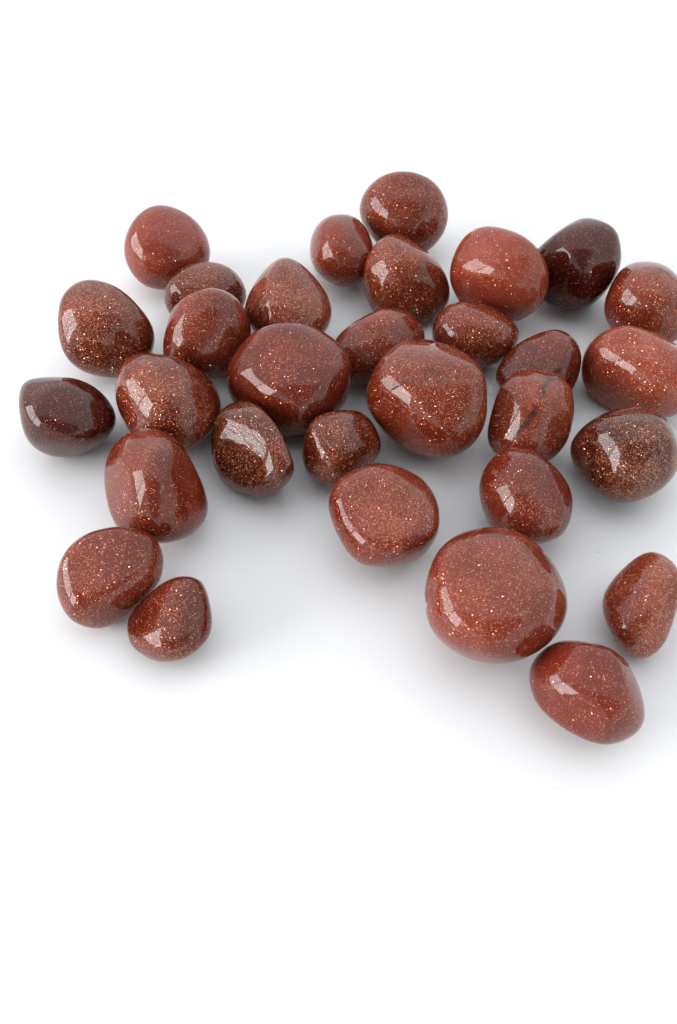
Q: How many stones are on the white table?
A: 31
